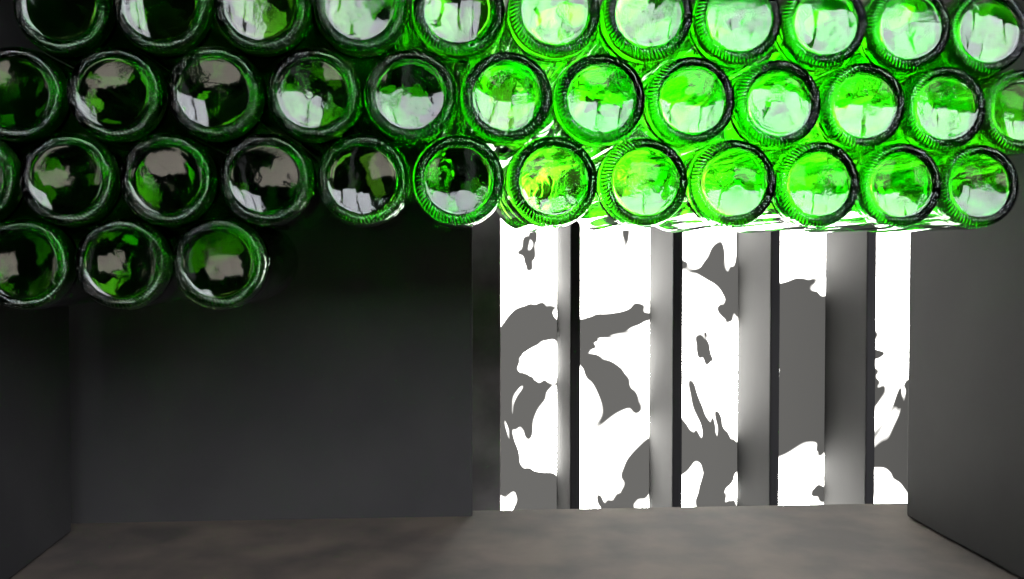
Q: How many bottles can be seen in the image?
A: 38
